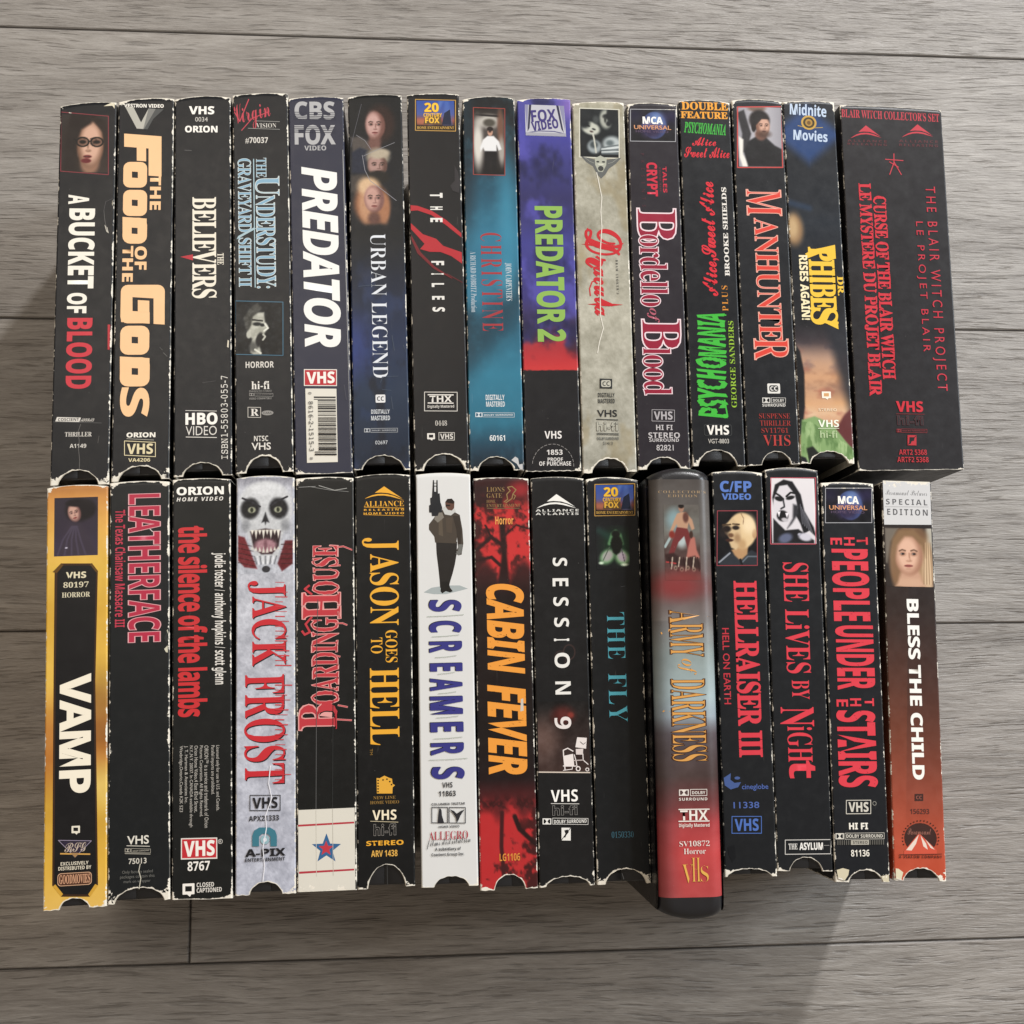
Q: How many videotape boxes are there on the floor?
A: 30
